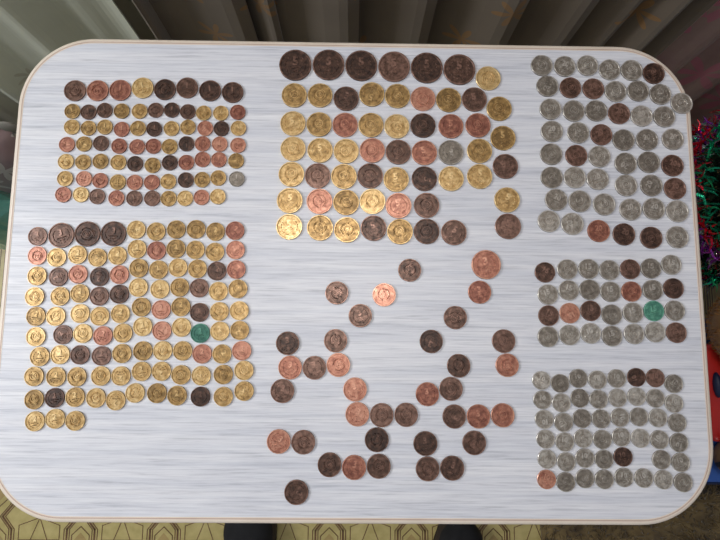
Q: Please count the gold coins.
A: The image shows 131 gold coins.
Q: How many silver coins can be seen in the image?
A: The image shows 102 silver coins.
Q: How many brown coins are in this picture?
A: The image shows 98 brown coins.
